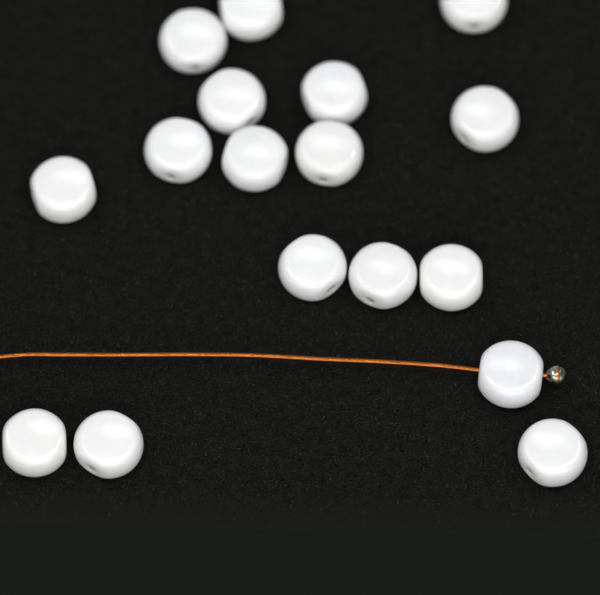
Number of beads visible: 17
